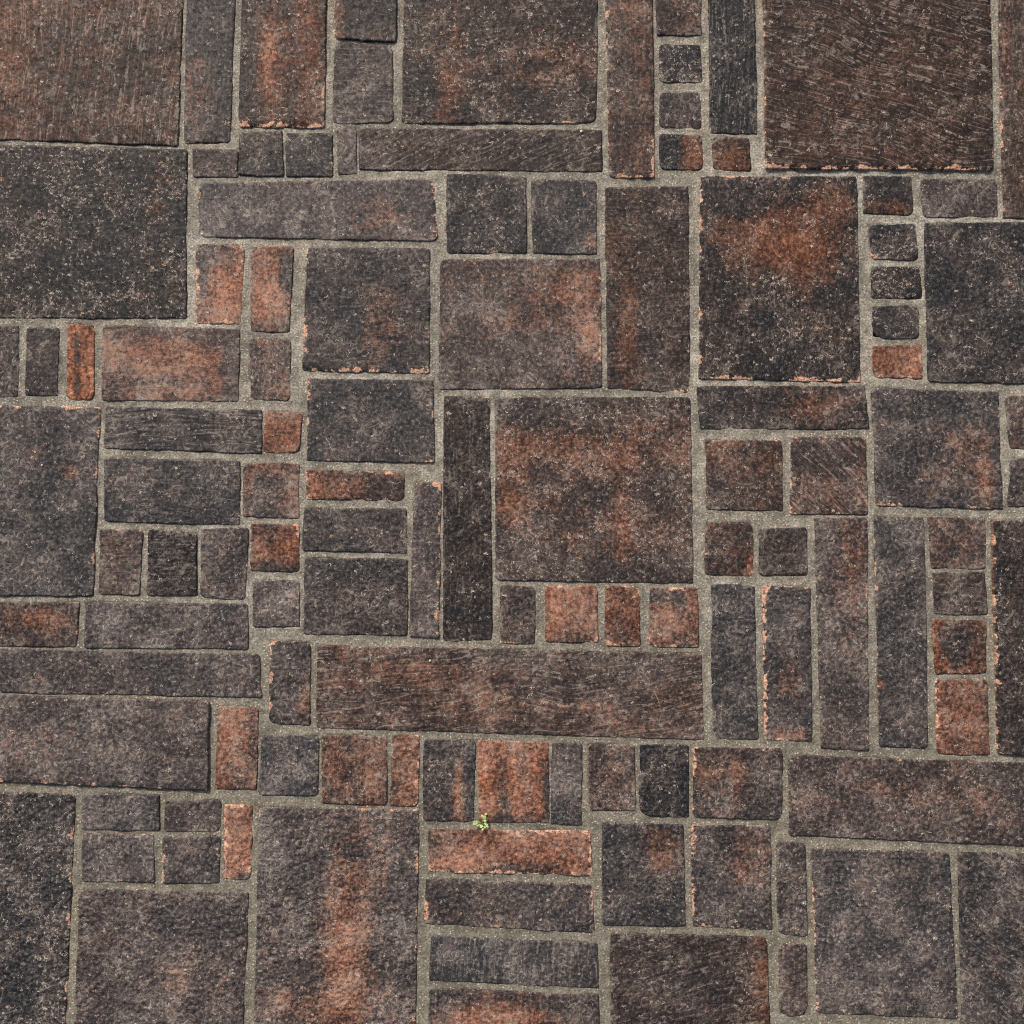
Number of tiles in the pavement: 116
